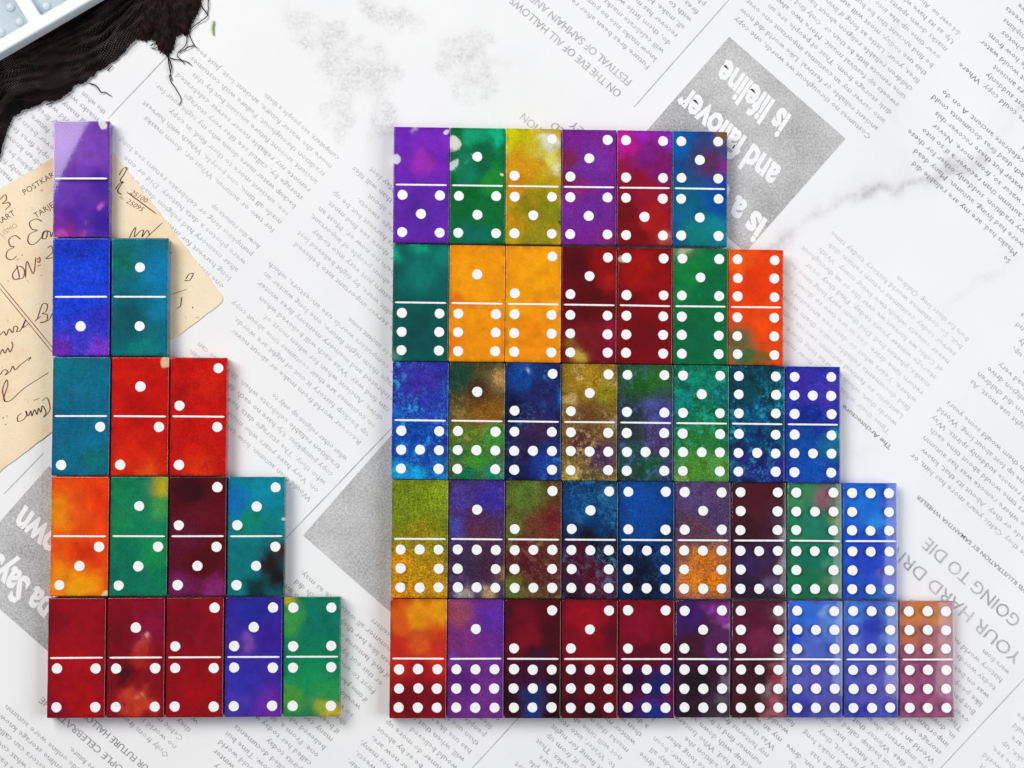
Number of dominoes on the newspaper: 55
